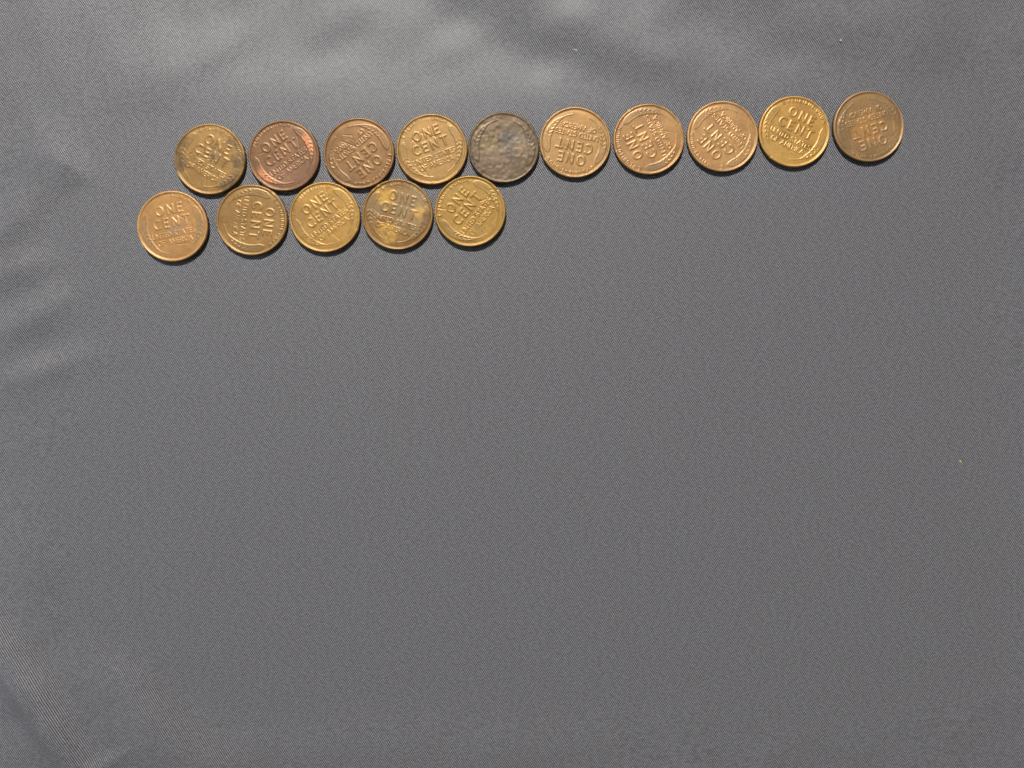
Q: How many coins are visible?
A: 15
